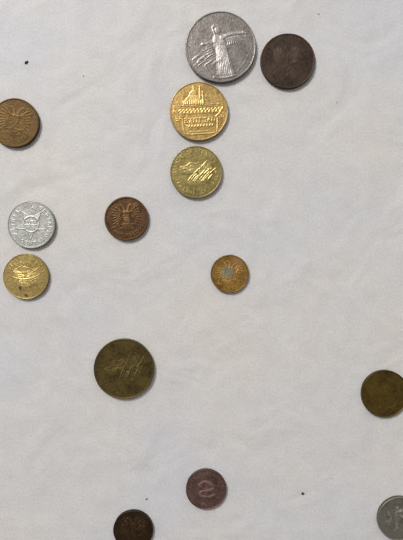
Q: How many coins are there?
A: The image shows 14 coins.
